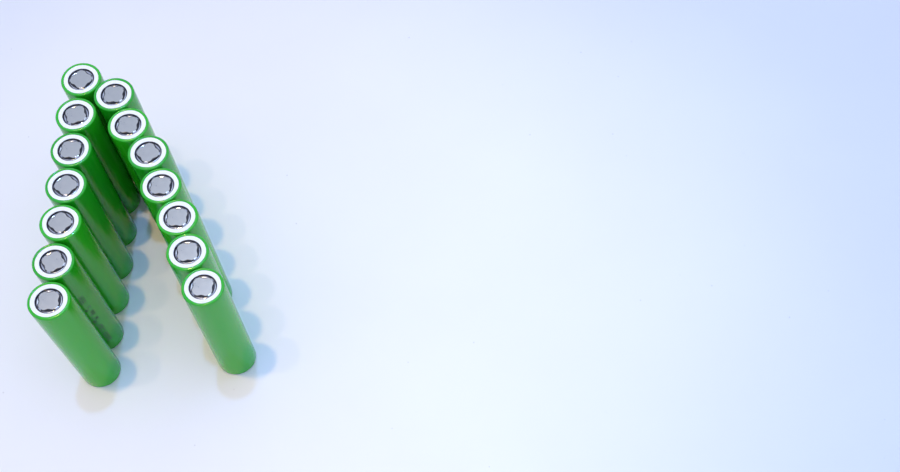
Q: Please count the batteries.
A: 14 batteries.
